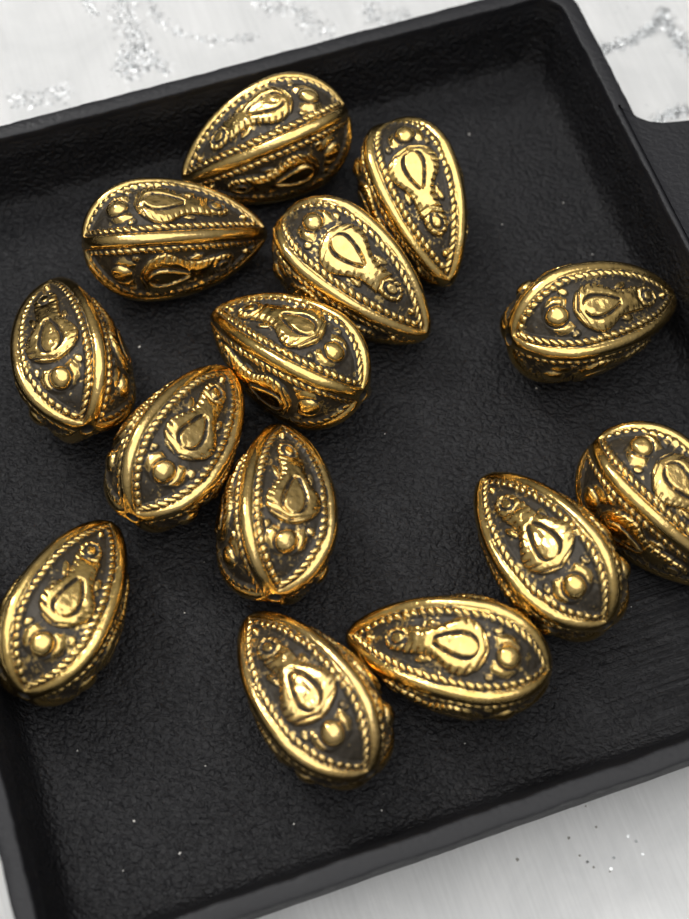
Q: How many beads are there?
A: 14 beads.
